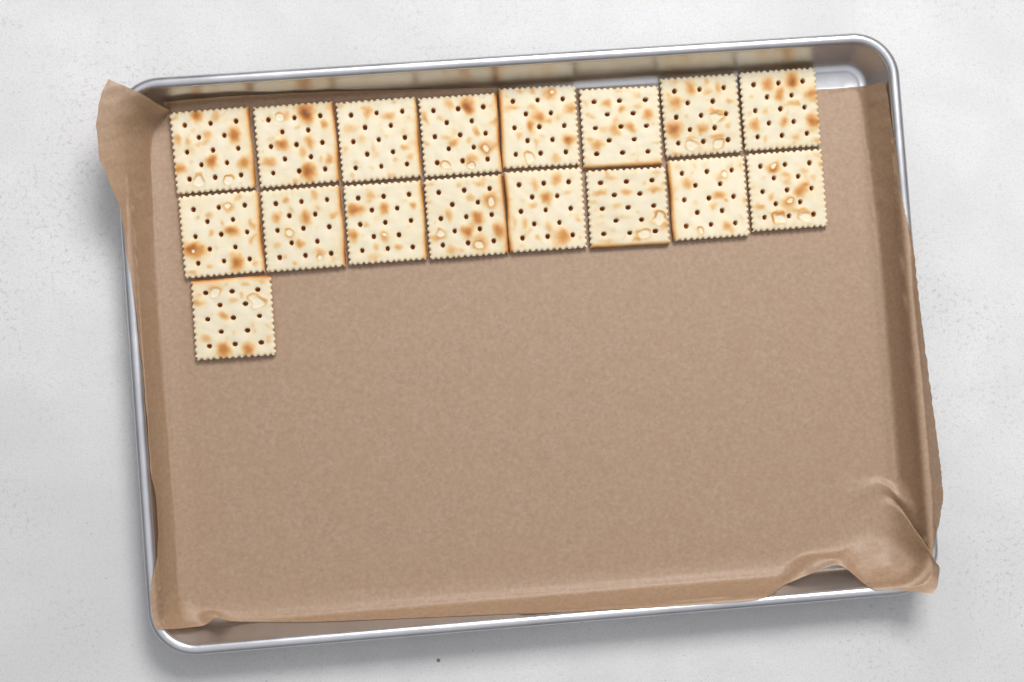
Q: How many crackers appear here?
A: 17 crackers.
